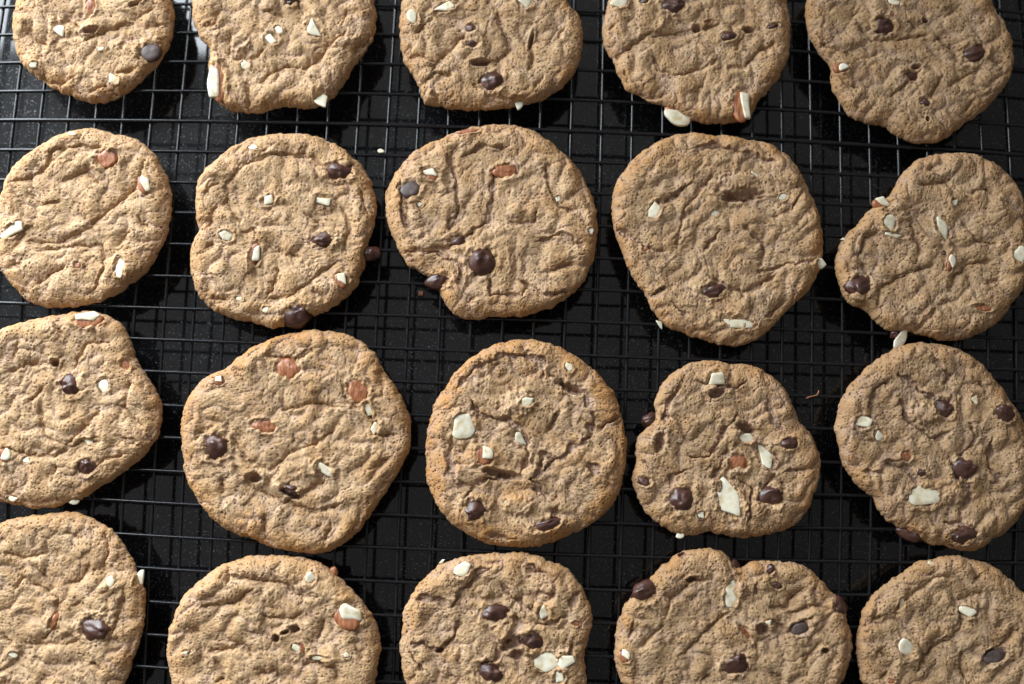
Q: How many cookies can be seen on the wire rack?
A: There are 20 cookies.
